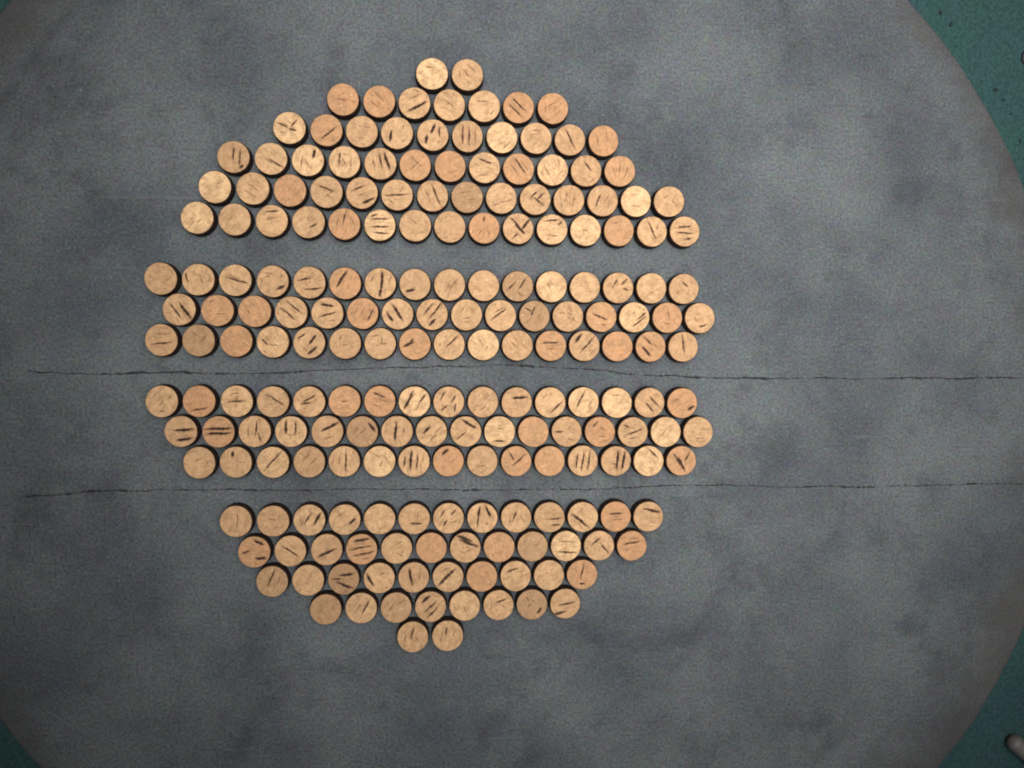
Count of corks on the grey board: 200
